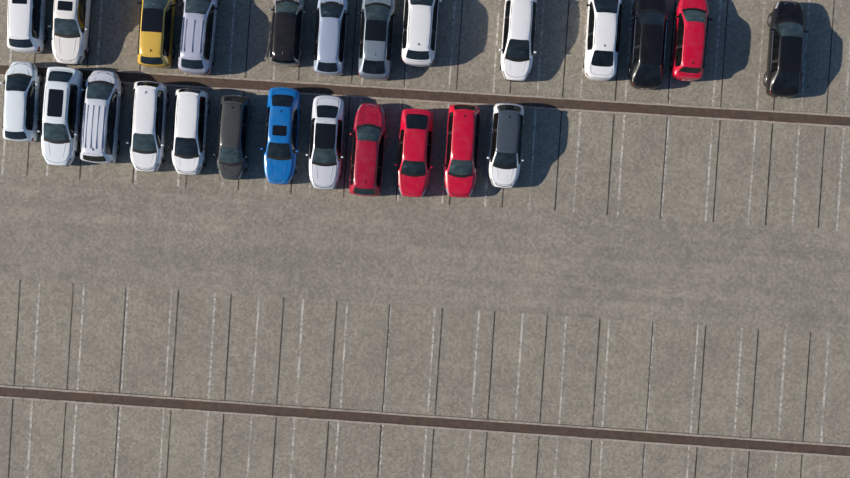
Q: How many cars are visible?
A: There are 25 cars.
